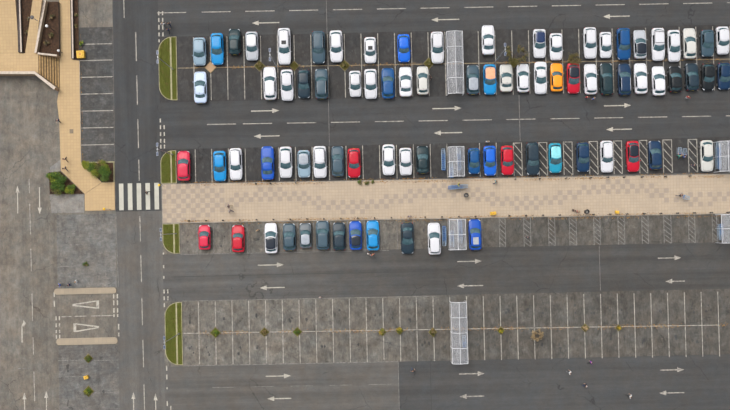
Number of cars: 82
